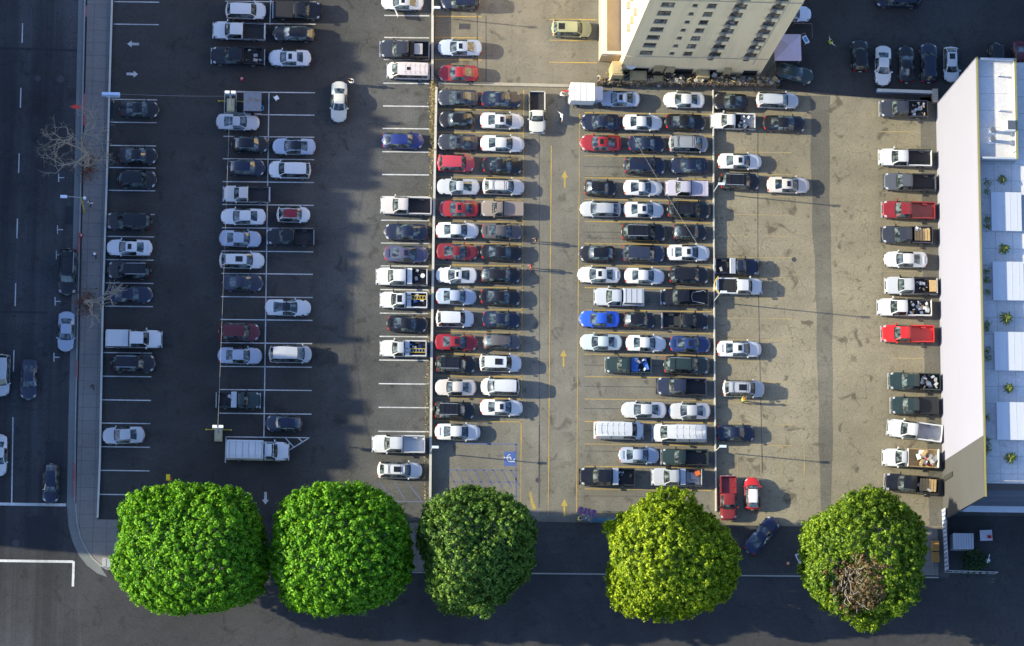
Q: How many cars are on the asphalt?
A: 128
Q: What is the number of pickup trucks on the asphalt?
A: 42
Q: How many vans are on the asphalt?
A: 3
